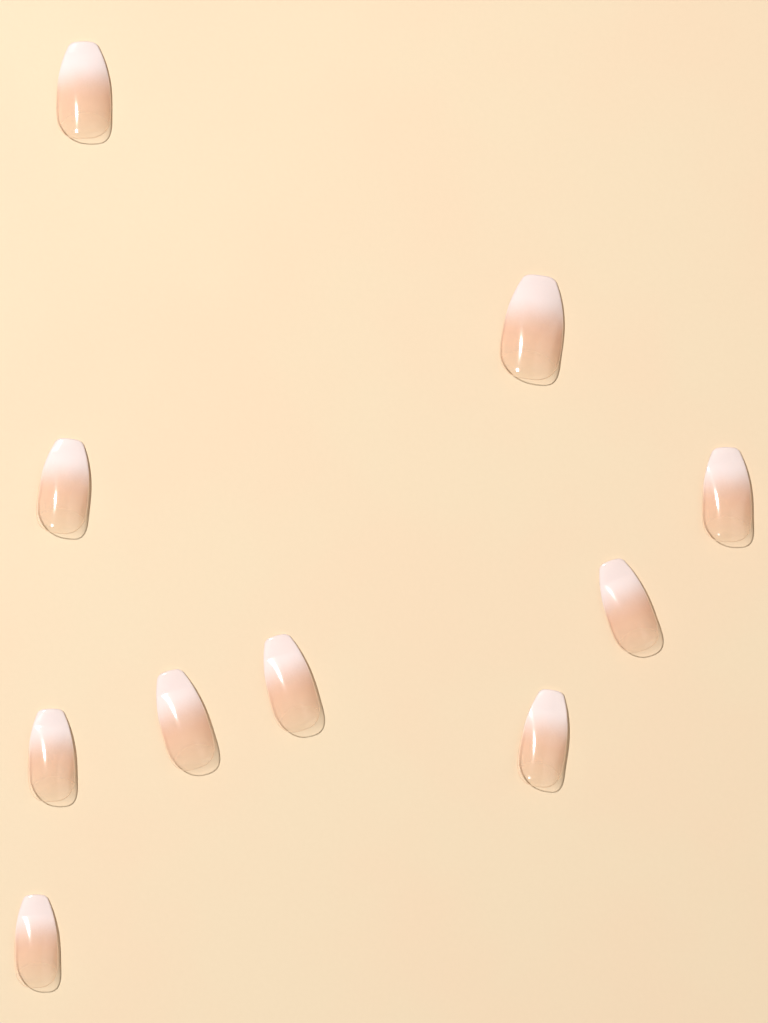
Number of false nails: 10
